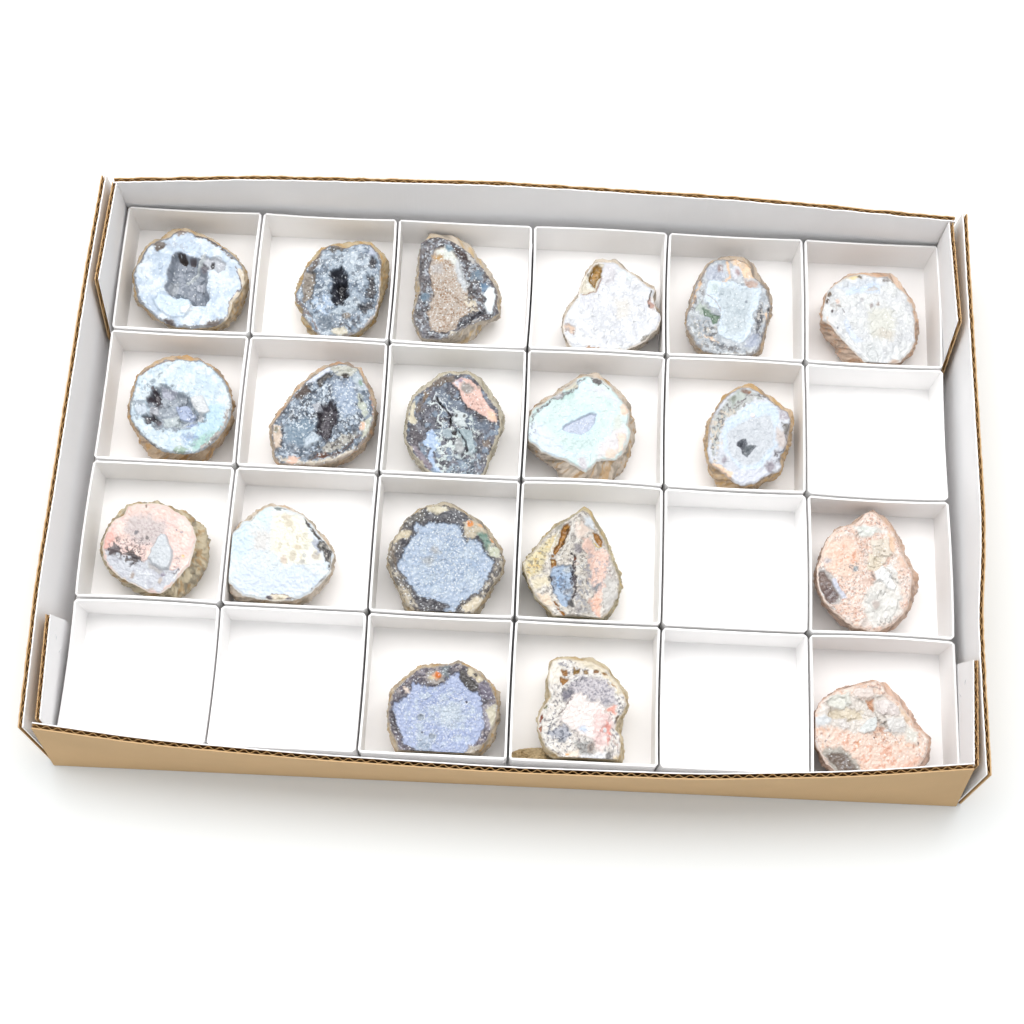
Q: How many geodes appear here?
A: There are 19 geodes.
